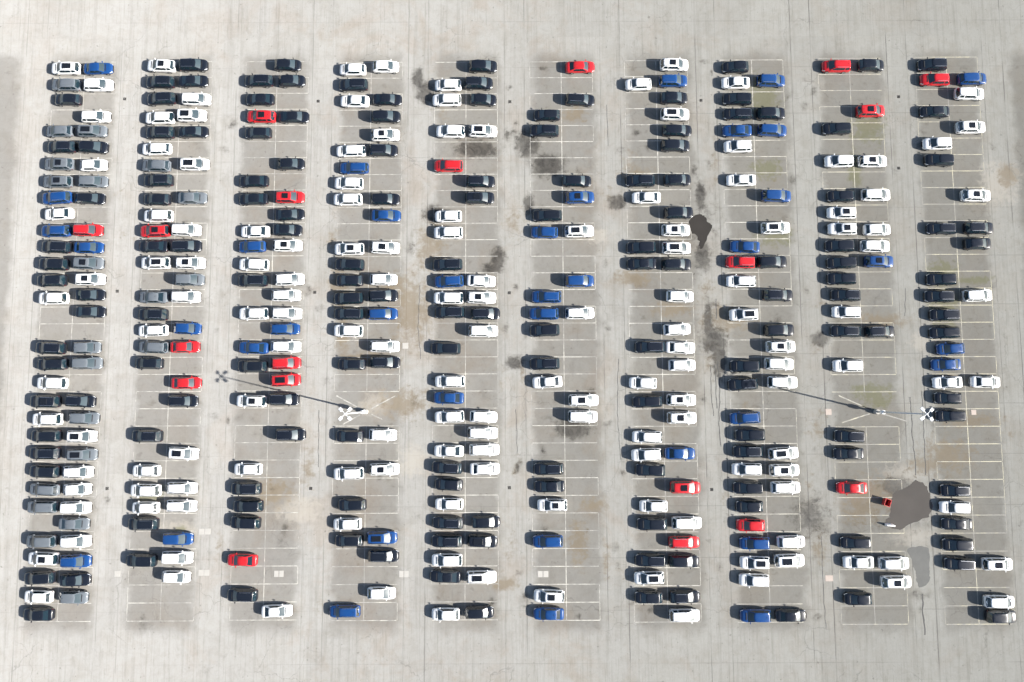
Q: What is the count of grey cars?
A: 21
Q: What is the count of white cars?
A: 150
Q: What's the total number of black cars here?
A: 157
